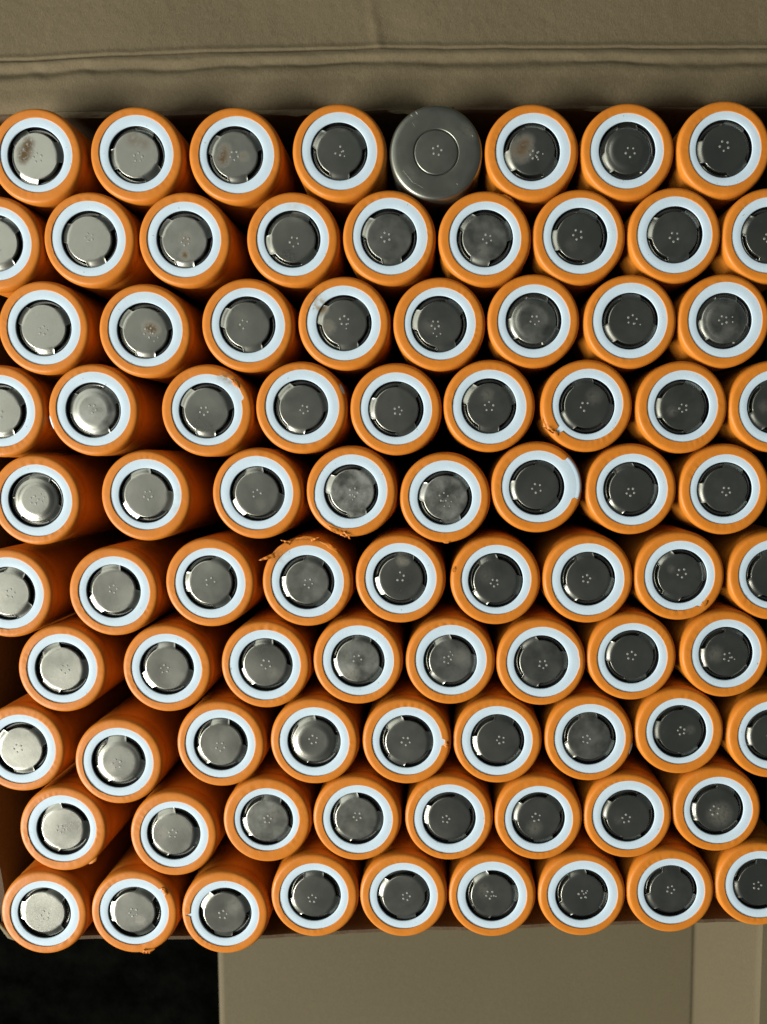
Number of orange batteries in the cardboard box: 84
